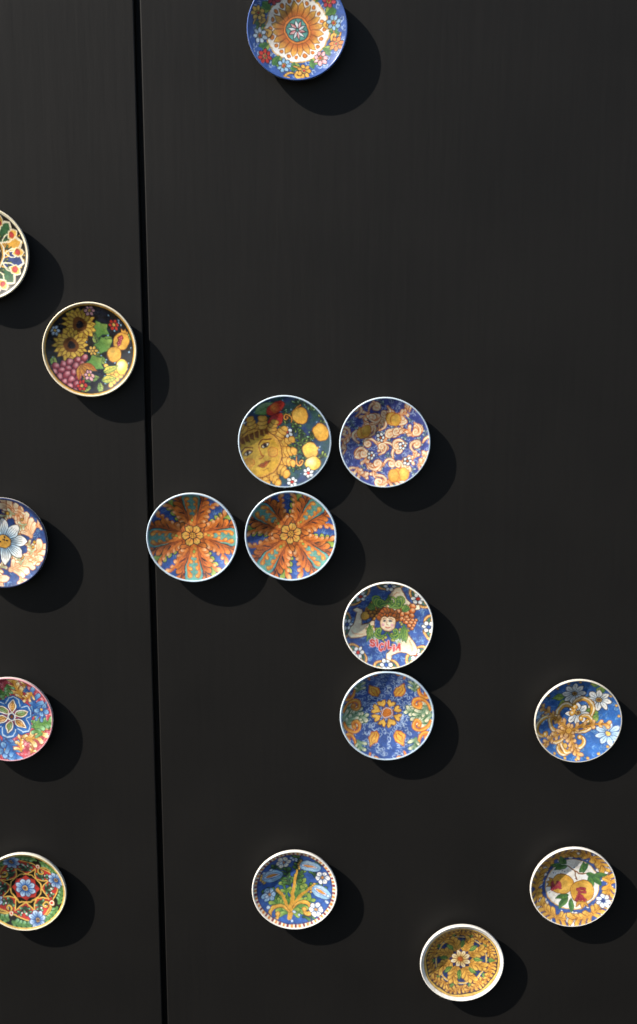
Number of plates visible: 16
